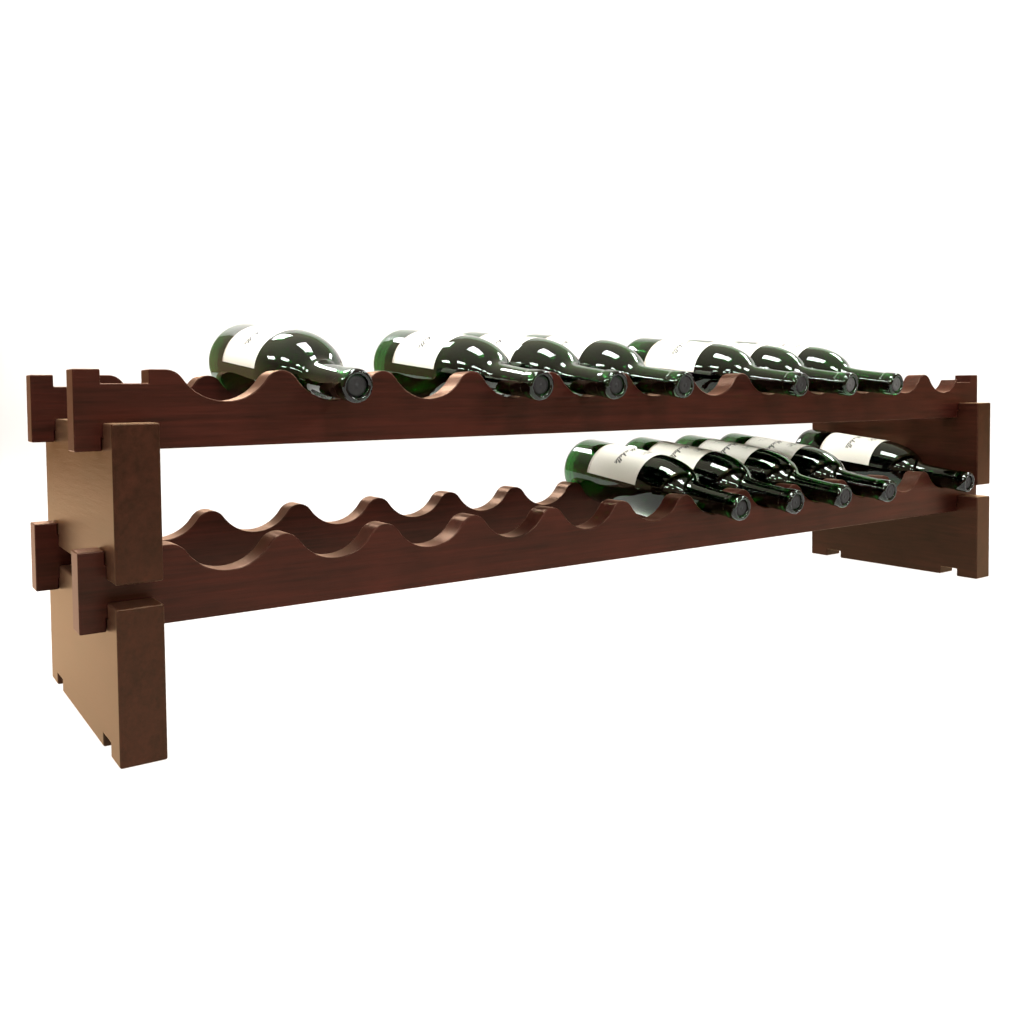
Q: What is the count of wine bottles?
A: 12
